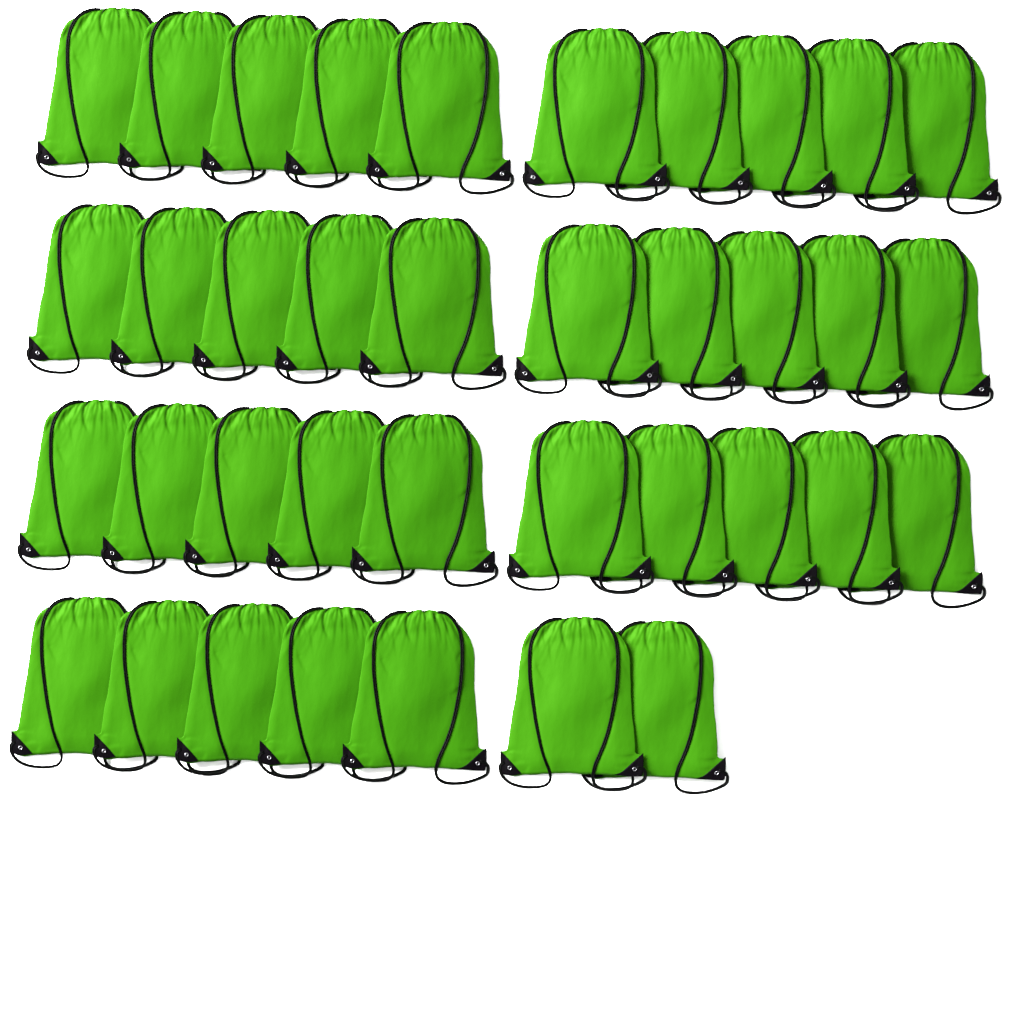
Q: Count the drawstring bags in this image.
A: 37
